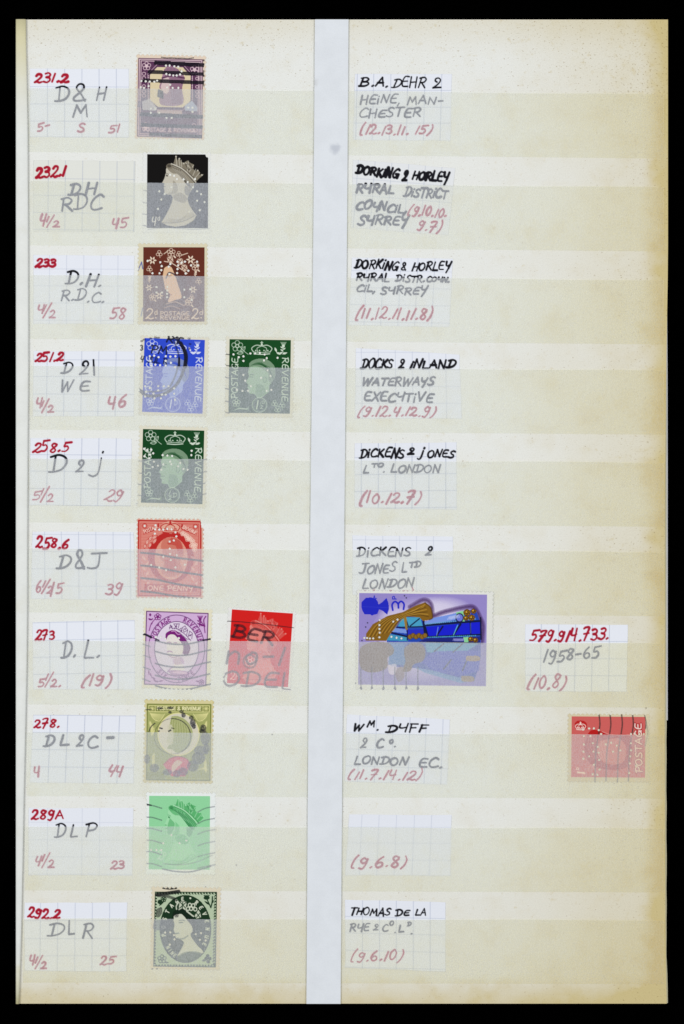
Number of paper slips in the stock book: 20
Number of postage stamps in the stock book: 14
